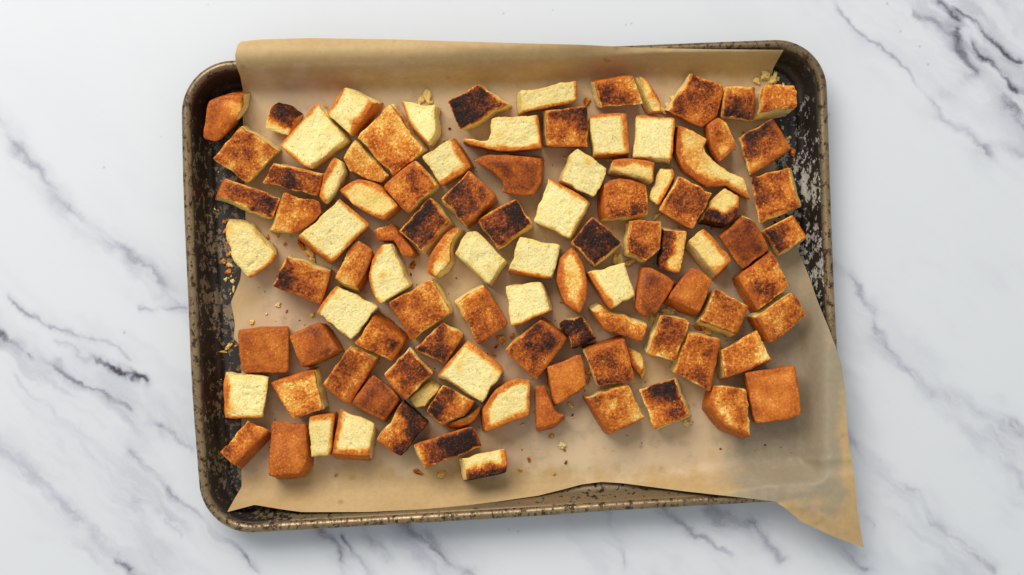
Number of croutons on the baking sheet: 102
